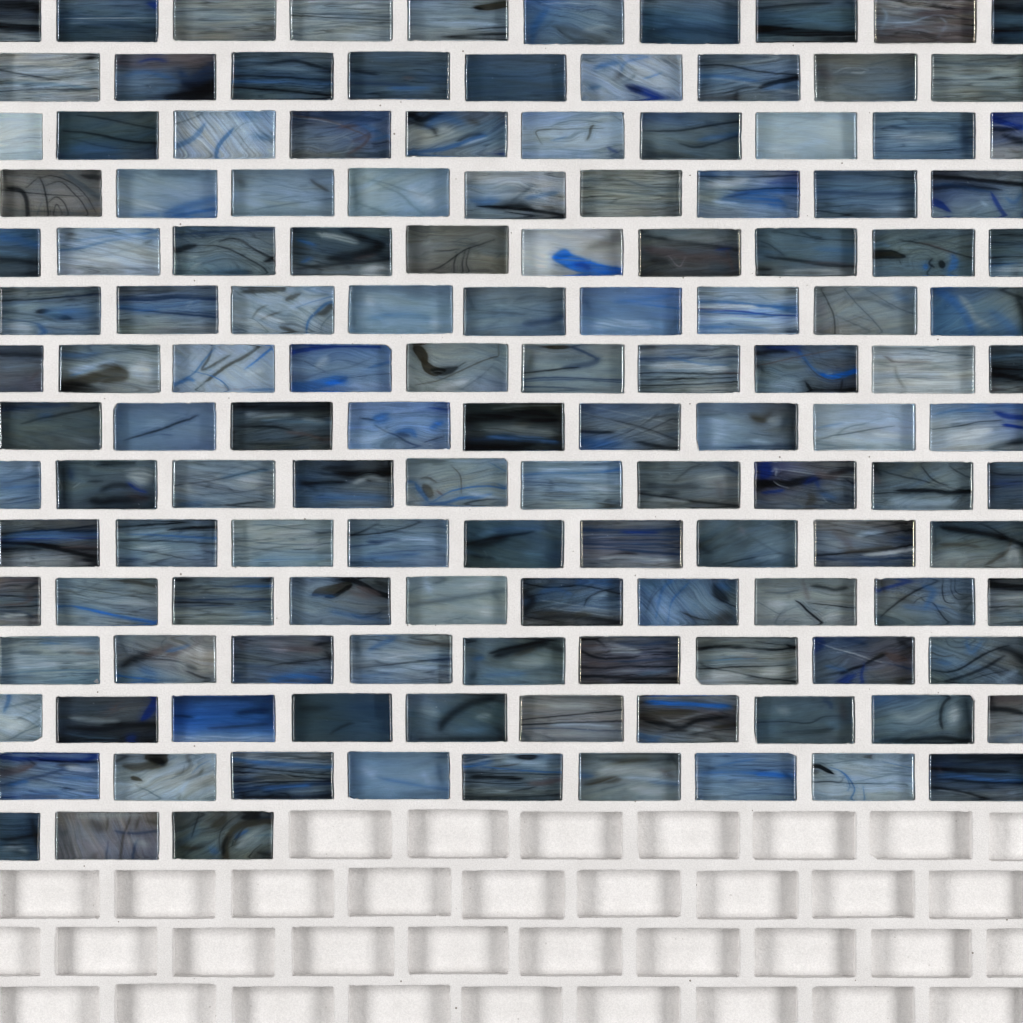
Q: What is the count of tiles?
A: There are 136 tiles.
